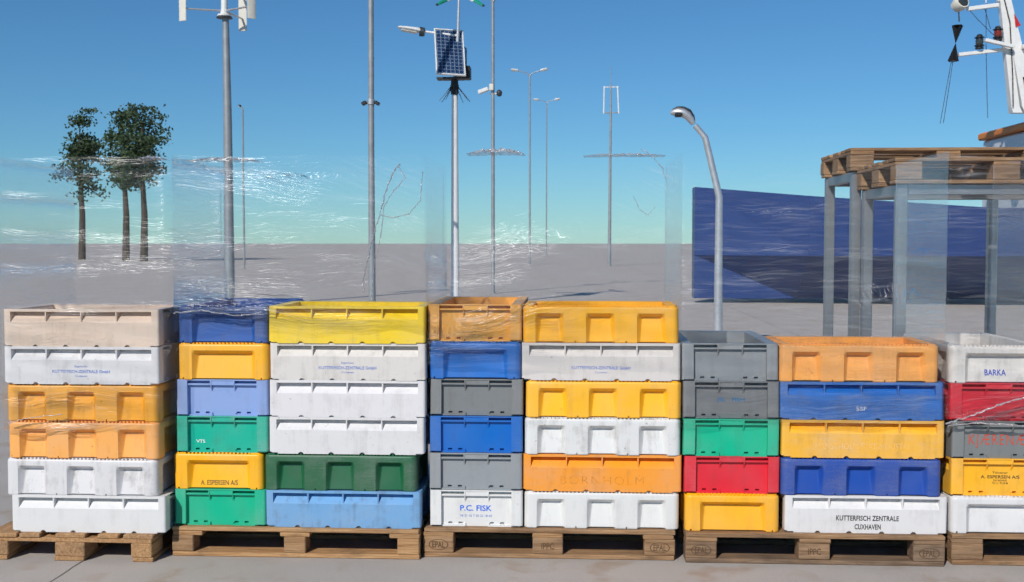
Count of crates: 45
